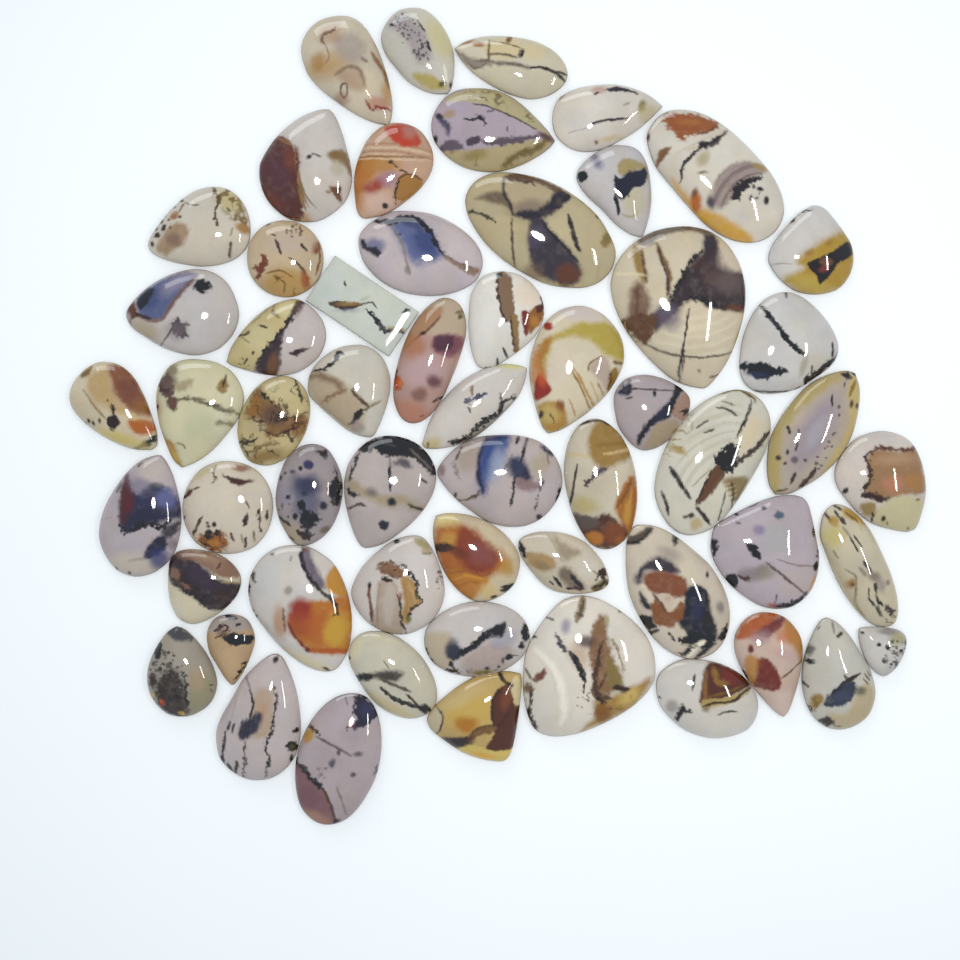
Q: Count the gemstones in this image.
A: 57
